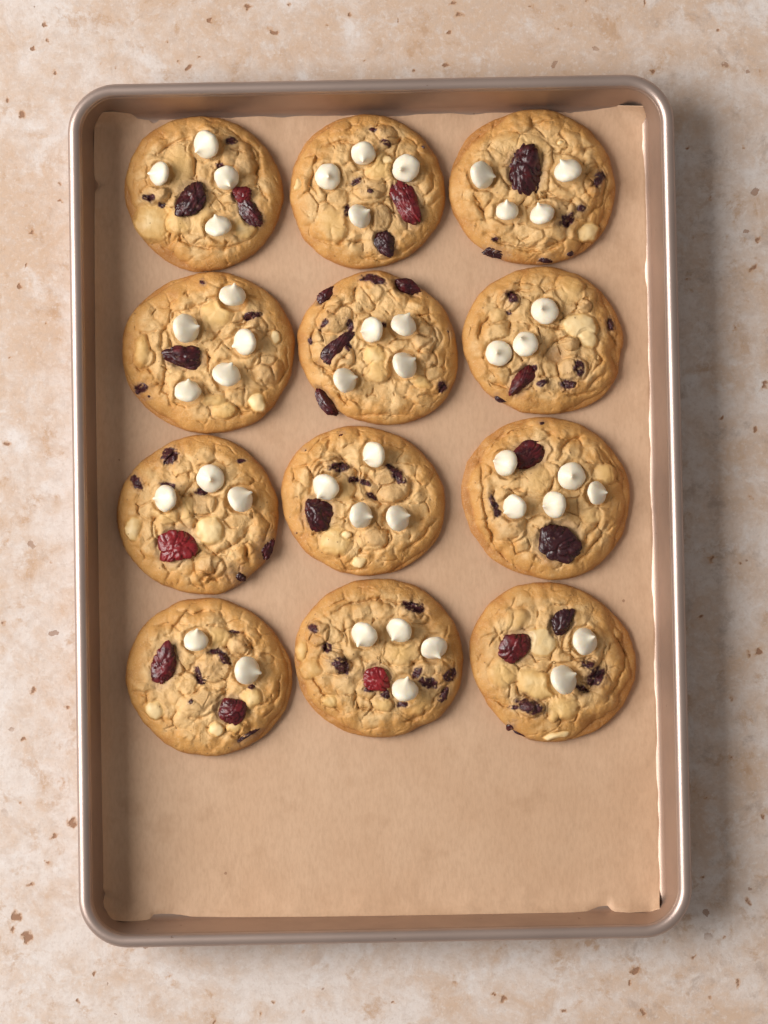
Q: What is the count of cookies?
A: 12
